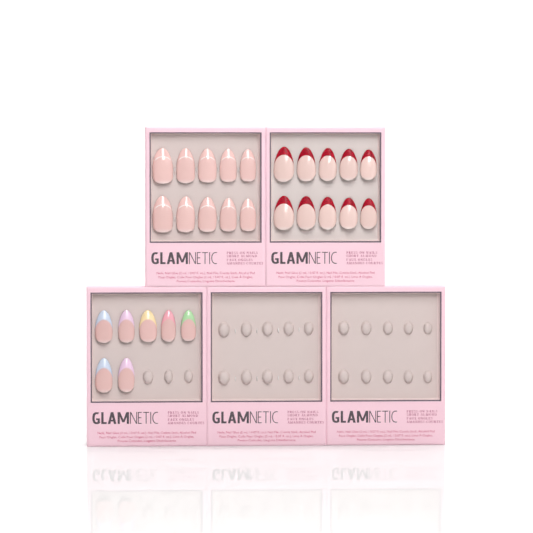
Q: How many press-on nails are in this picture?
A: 27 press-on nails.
